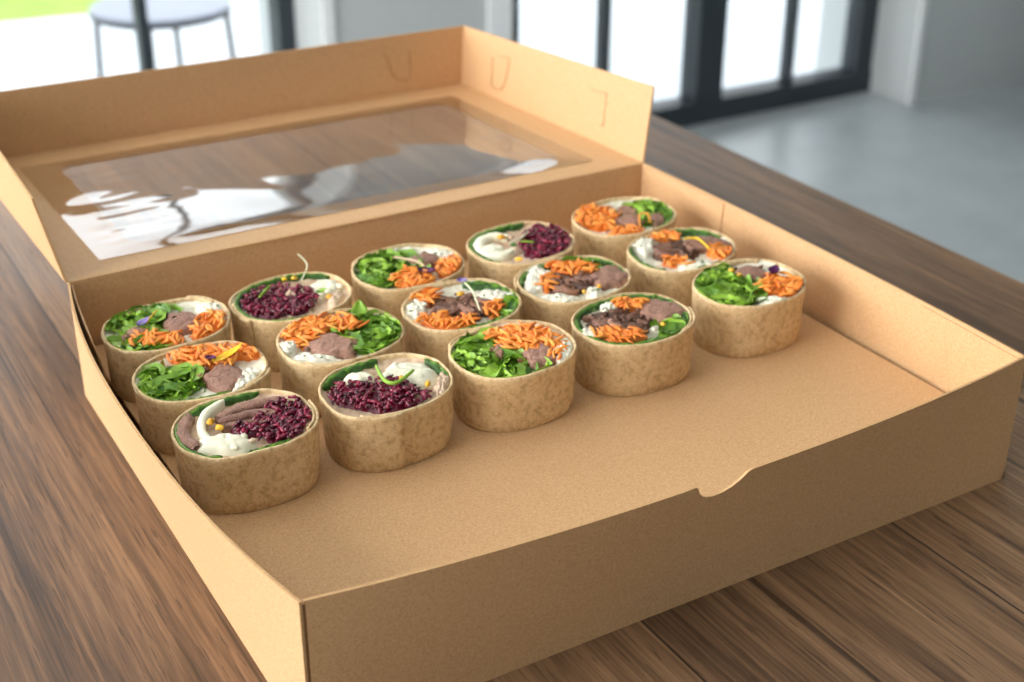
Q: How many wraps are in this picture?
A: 15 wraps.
